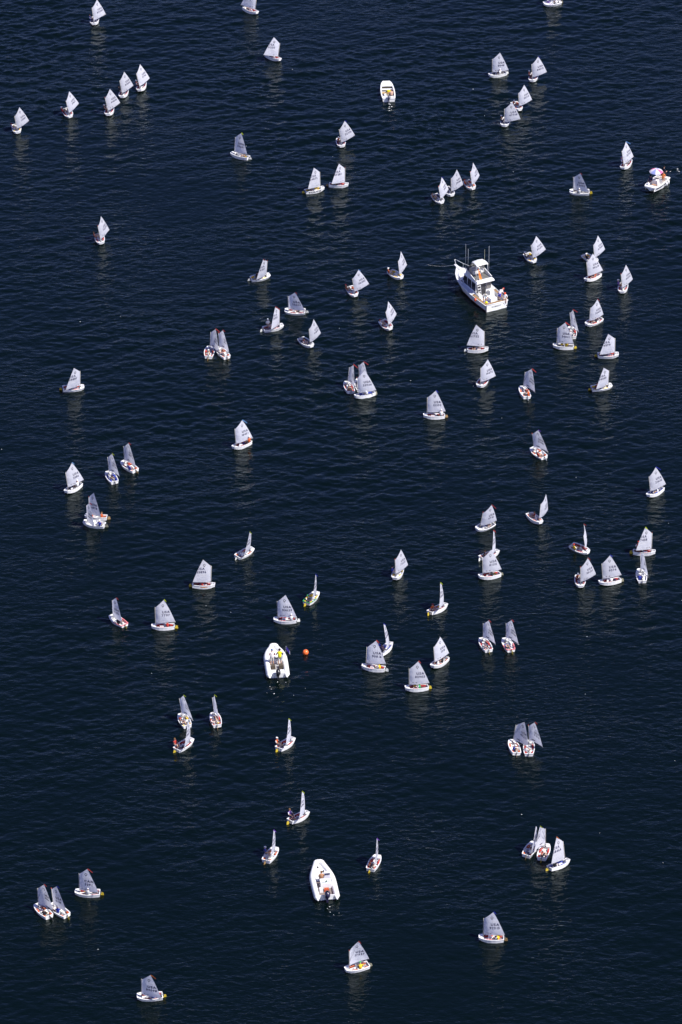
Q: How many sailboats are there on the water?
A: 98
